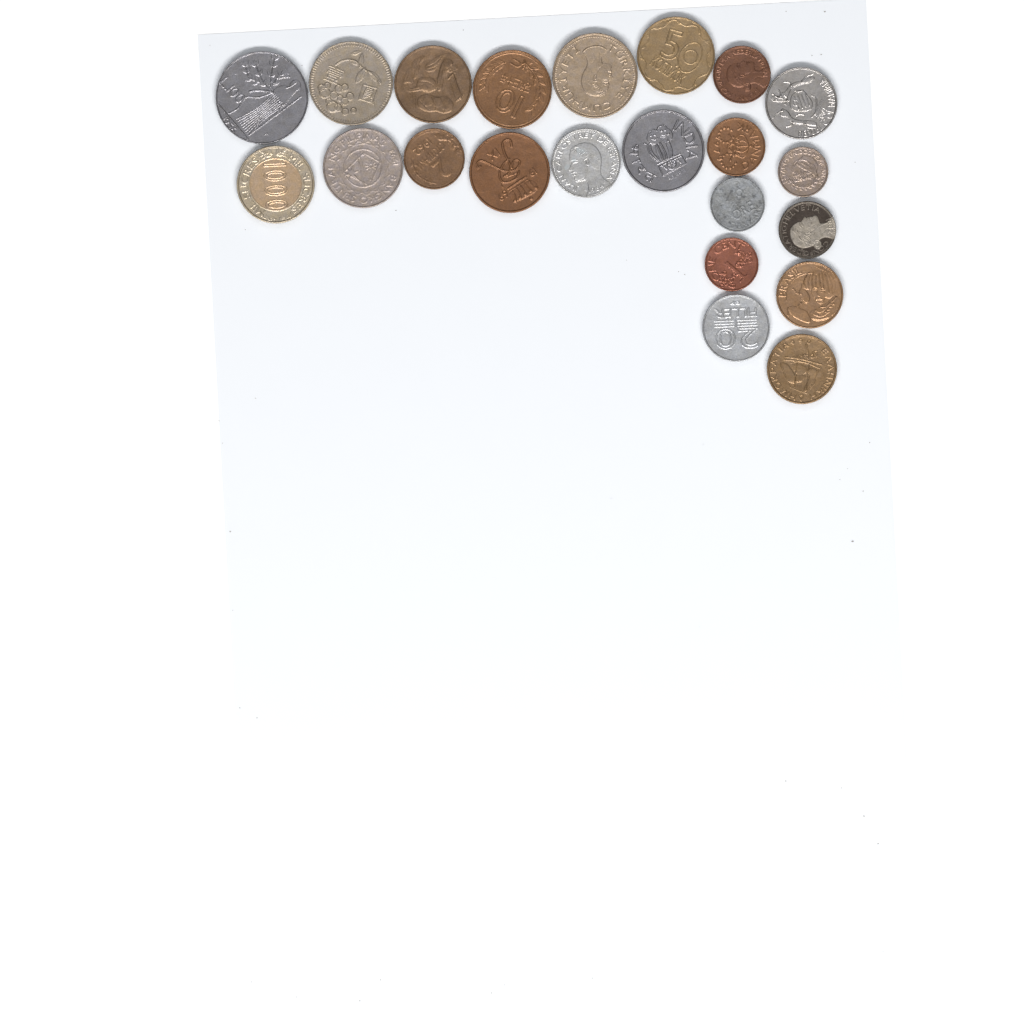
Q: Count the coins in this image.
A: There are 22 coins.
